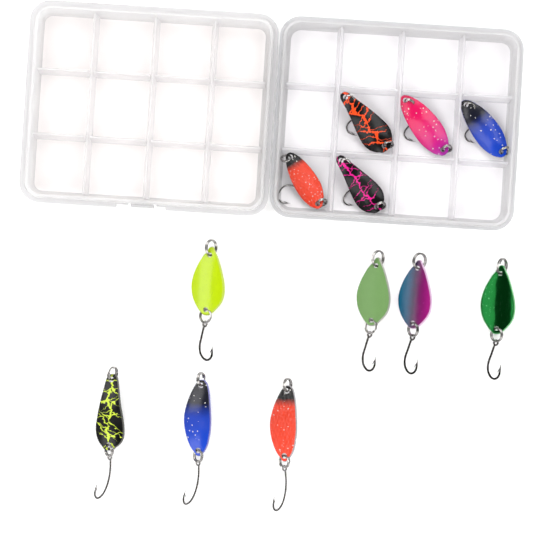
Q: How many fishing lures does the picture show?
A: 12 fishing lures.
